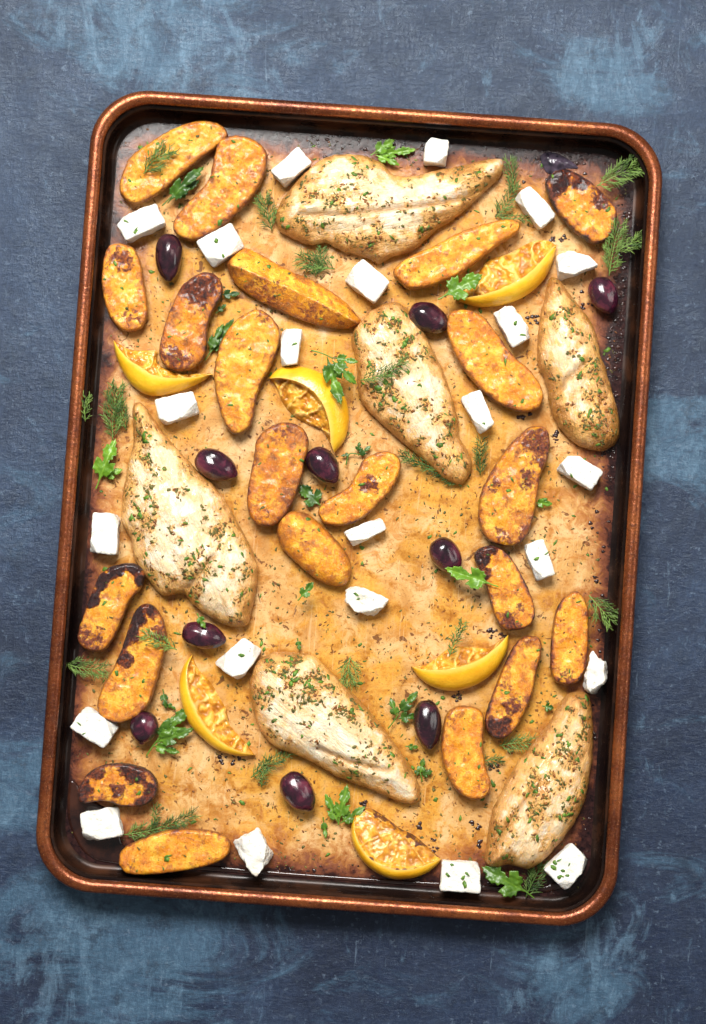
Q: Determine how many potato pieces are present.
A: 21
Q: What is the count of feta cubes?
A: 23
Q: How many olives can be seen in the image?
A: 10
